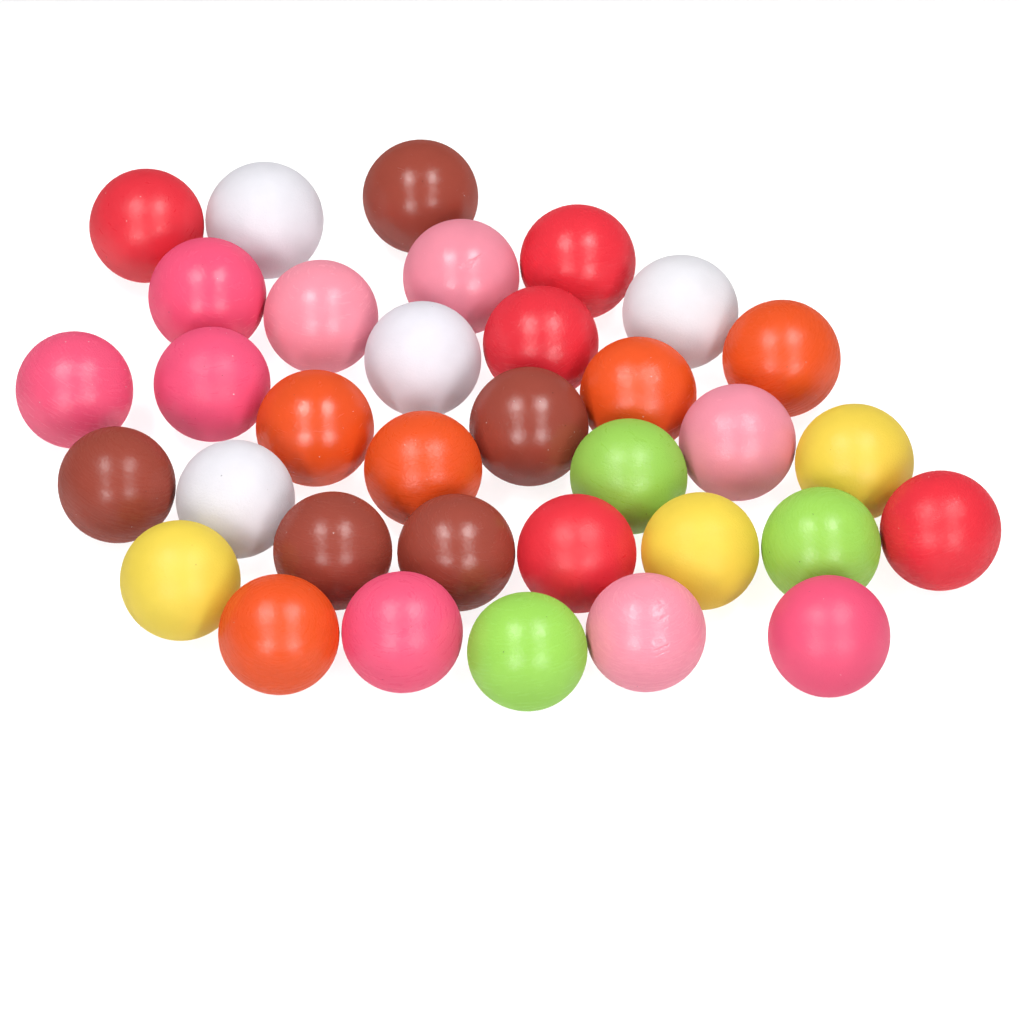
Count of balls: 34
